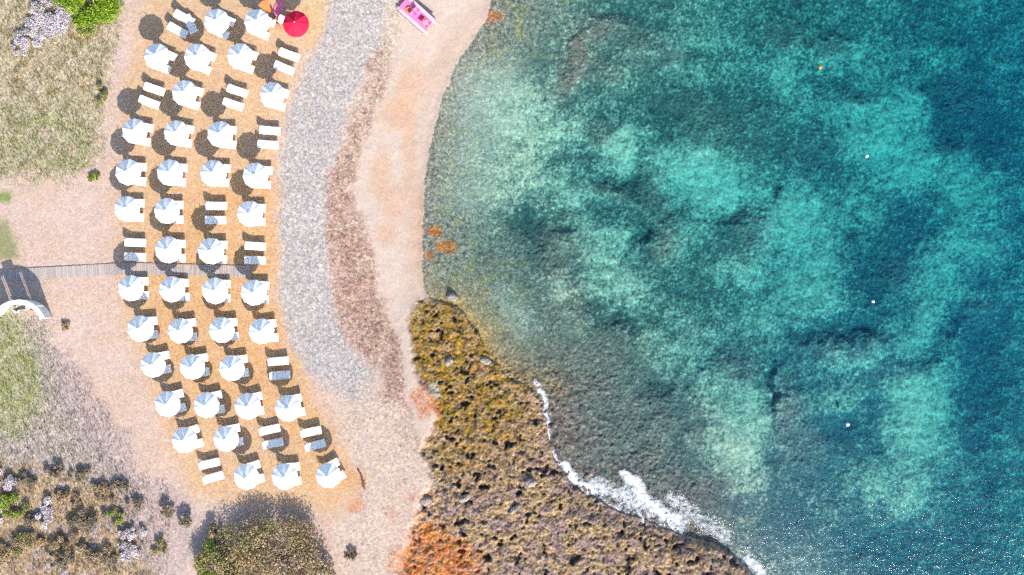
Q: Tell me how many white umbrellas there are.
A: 39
